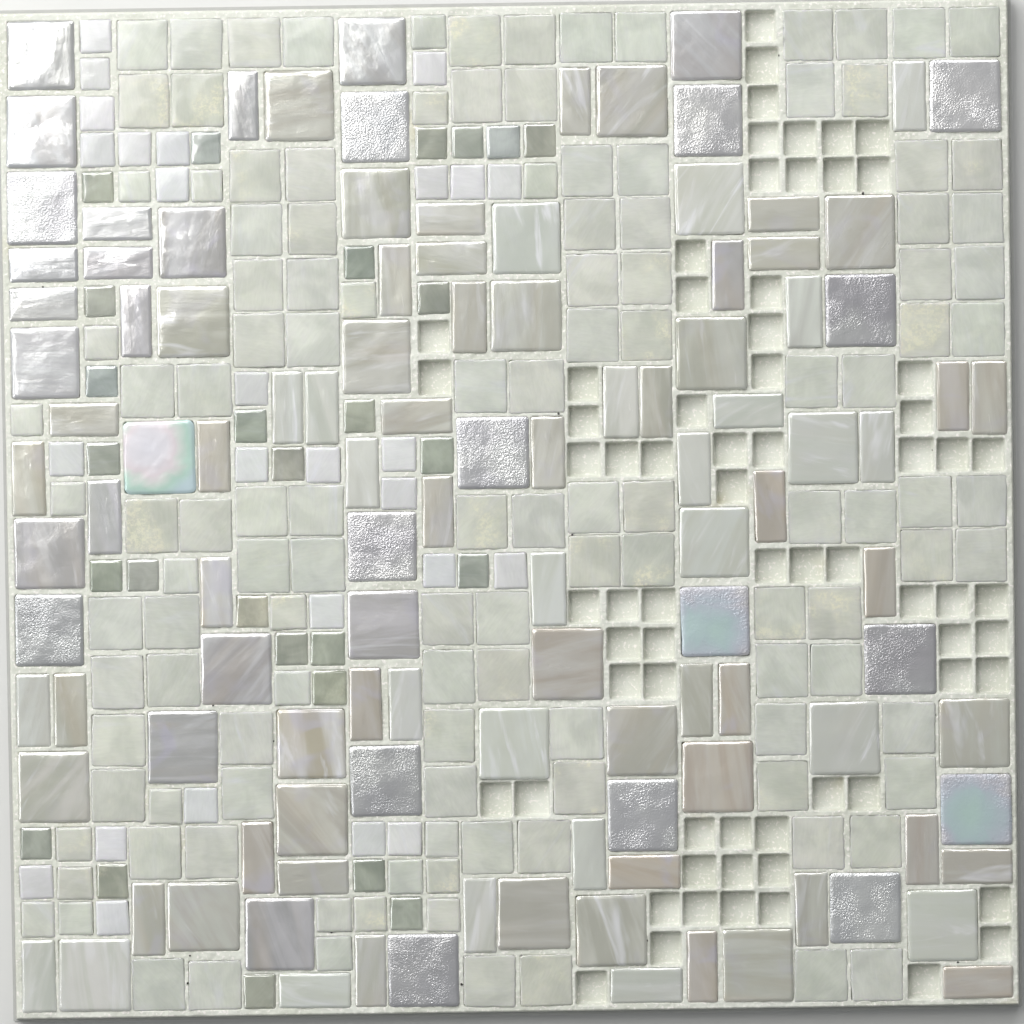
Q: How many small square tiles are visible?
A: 77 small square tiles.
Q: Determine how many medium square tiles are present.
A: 102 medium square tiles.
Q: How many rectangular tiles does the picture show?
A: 58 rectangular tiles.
